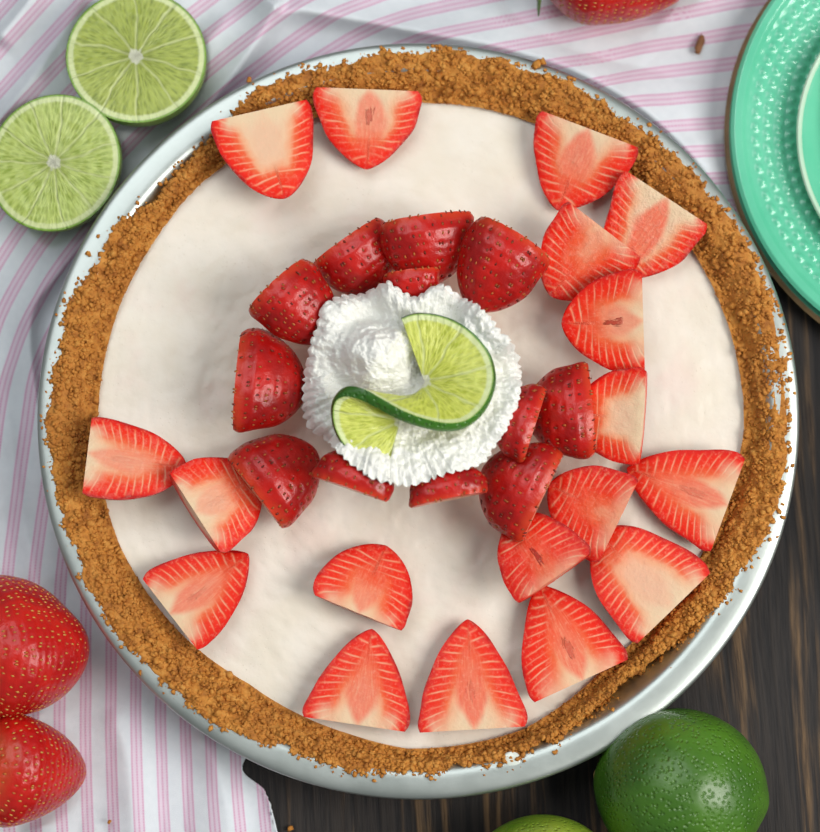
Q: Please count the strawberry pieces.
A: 30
